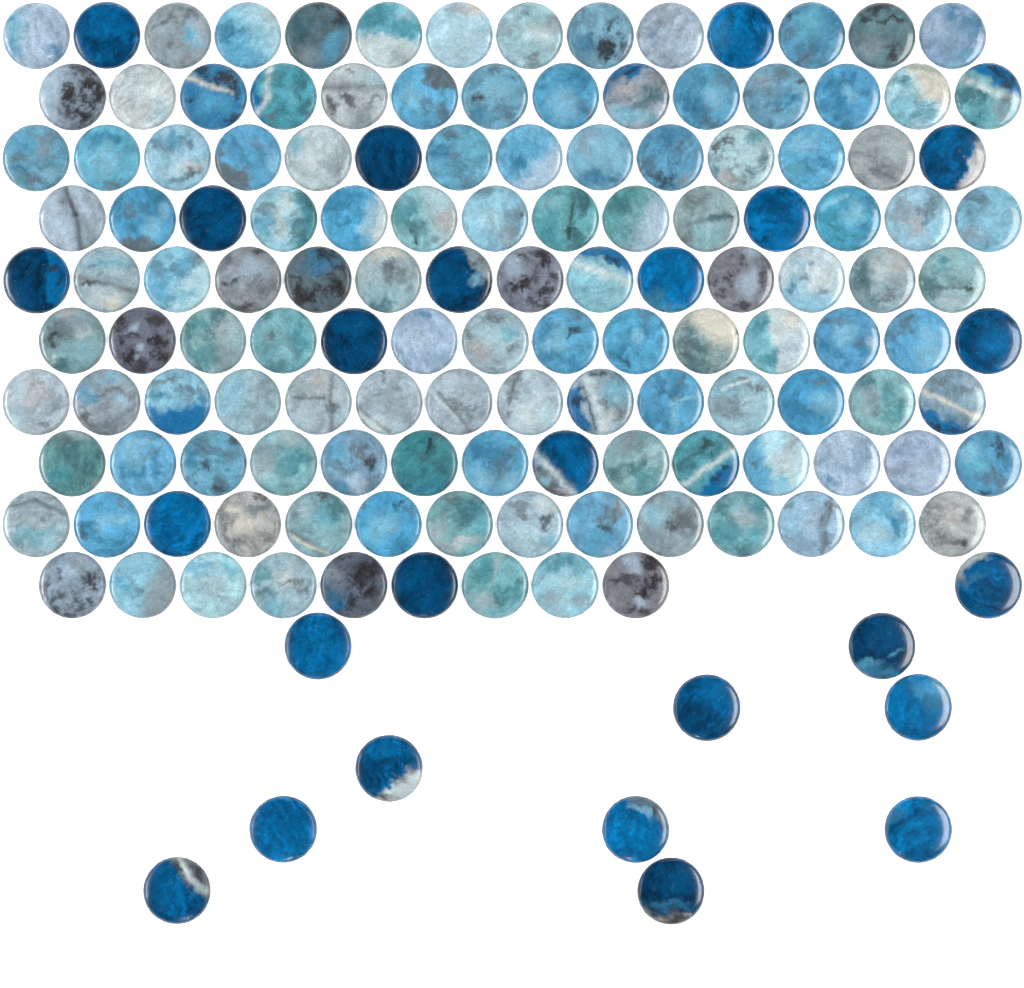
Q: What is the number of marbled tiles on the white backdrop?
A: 121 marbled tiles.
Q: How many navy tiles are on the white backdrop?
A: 25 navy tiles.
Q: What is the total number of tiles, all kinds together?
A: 146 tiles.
